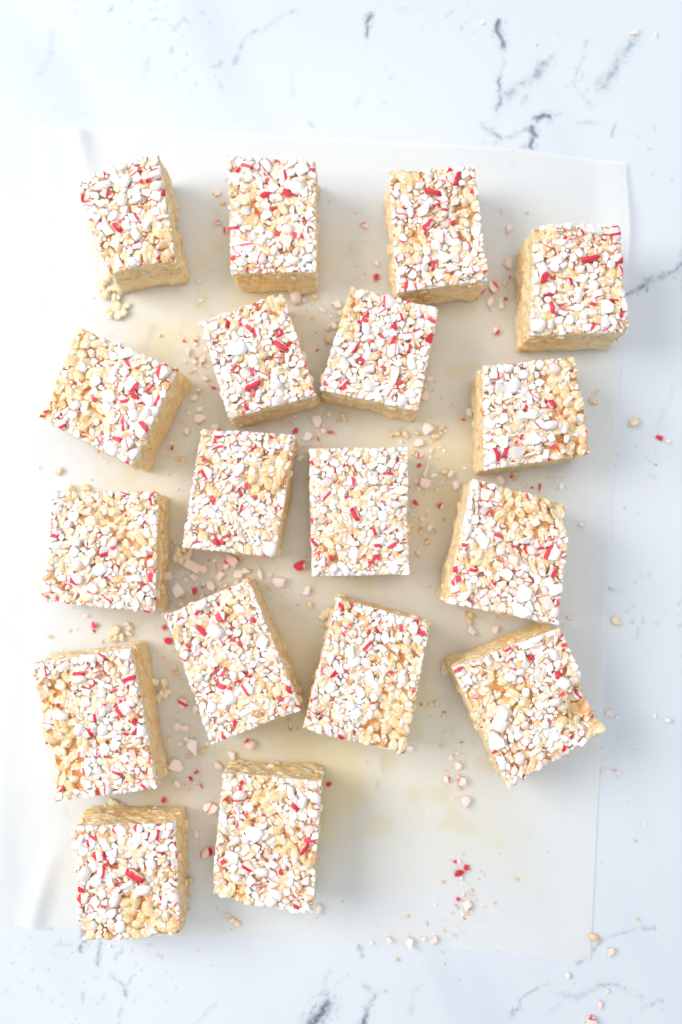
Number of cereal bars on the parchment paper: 18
